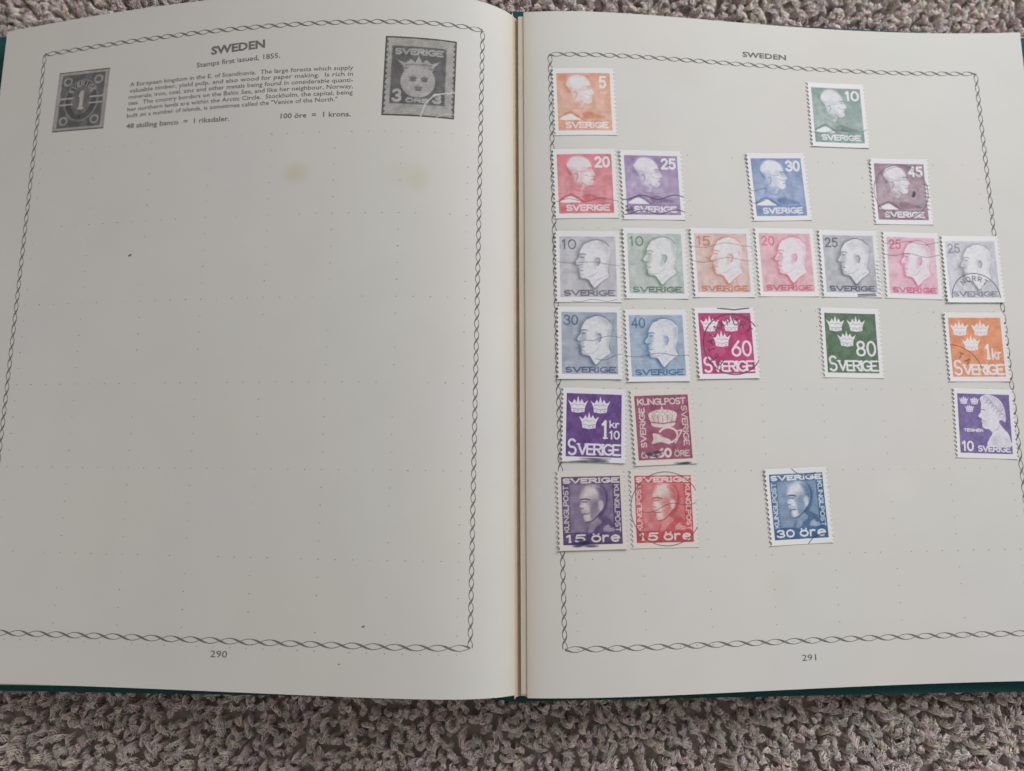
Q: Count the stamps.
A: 24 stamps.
